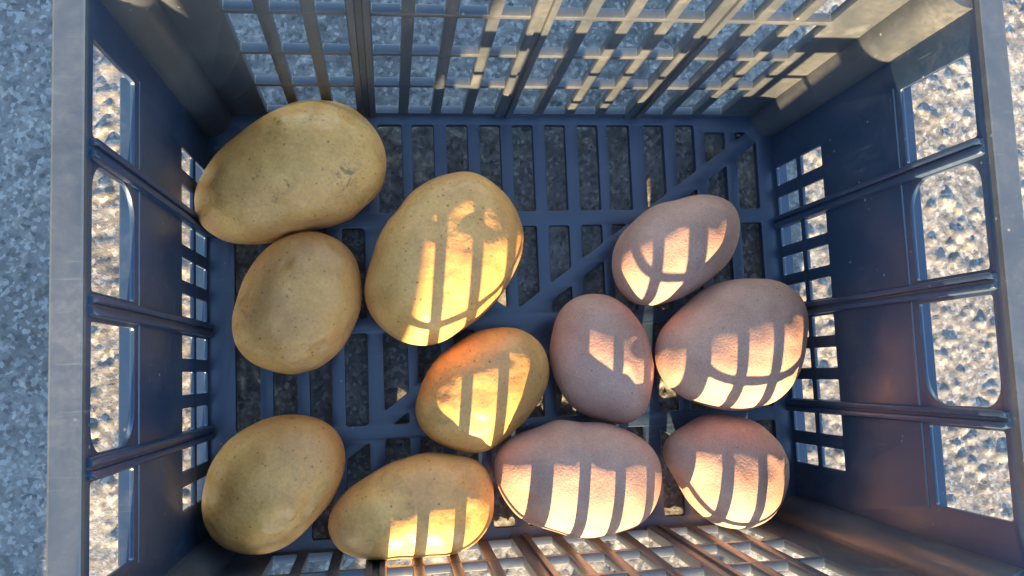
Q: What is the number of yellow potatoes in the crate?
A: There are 6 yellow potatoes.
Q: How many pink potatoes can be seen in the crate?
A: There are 5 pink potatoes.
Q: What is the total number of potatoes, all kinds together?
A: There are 11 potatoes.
